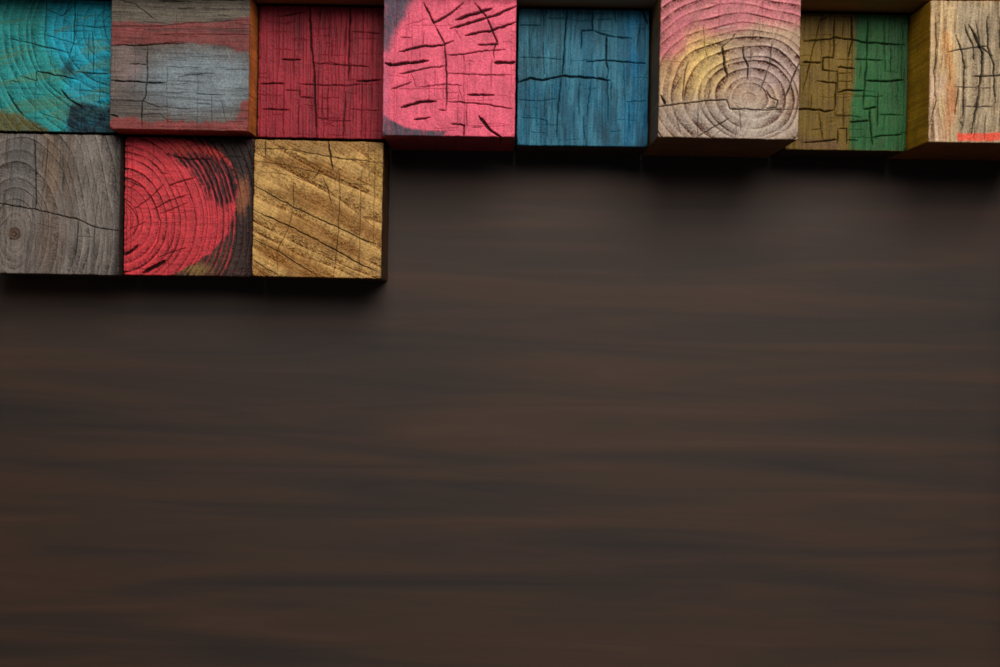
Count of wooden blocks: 11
